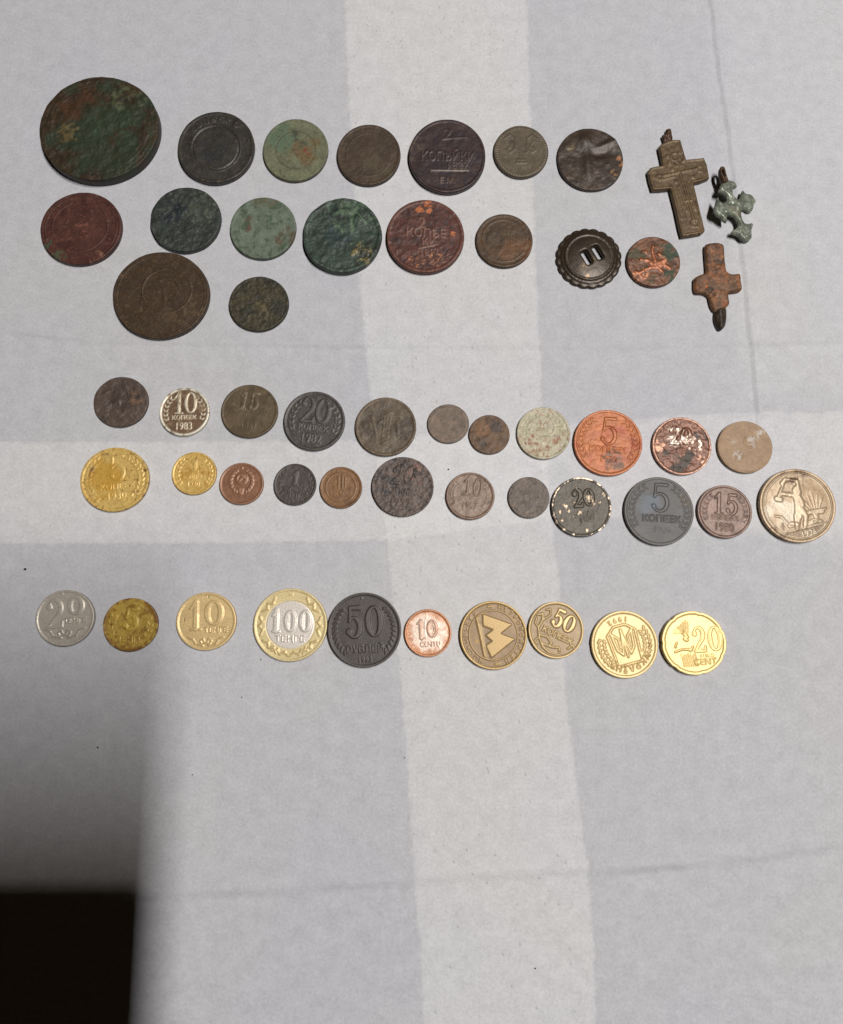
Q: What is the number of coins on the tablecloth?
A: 49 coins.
